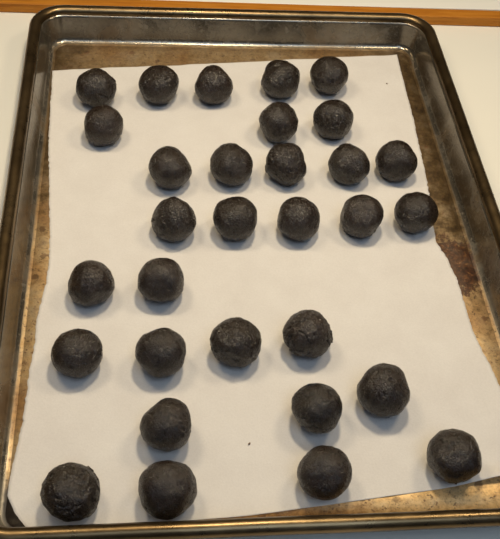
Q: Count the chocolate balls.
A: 31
